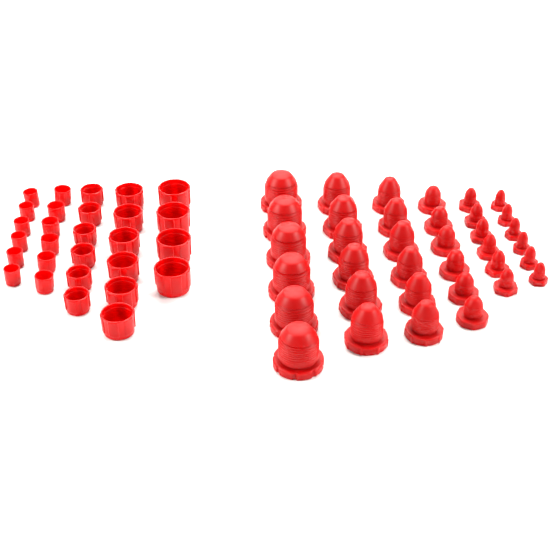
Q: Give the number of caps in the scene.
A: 28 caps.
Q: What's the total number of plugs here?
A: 36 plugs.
